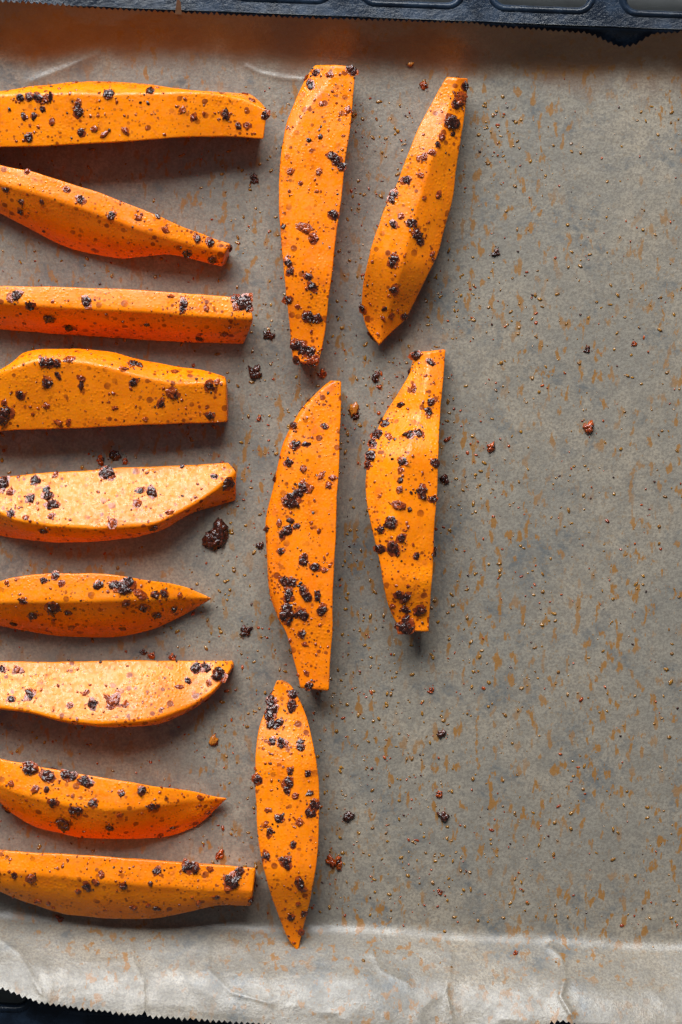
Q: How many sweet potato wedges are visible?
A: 14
